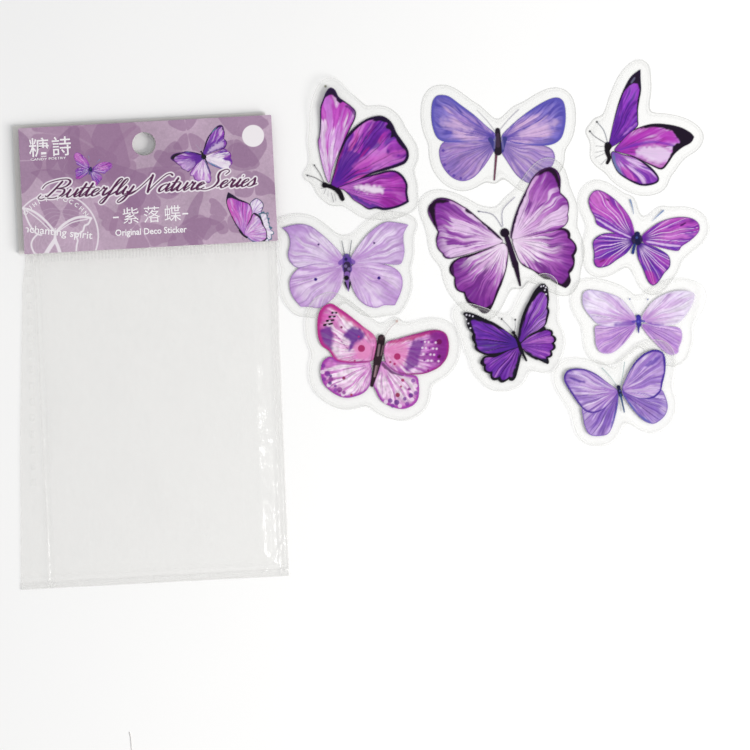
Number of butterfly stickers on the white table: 10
